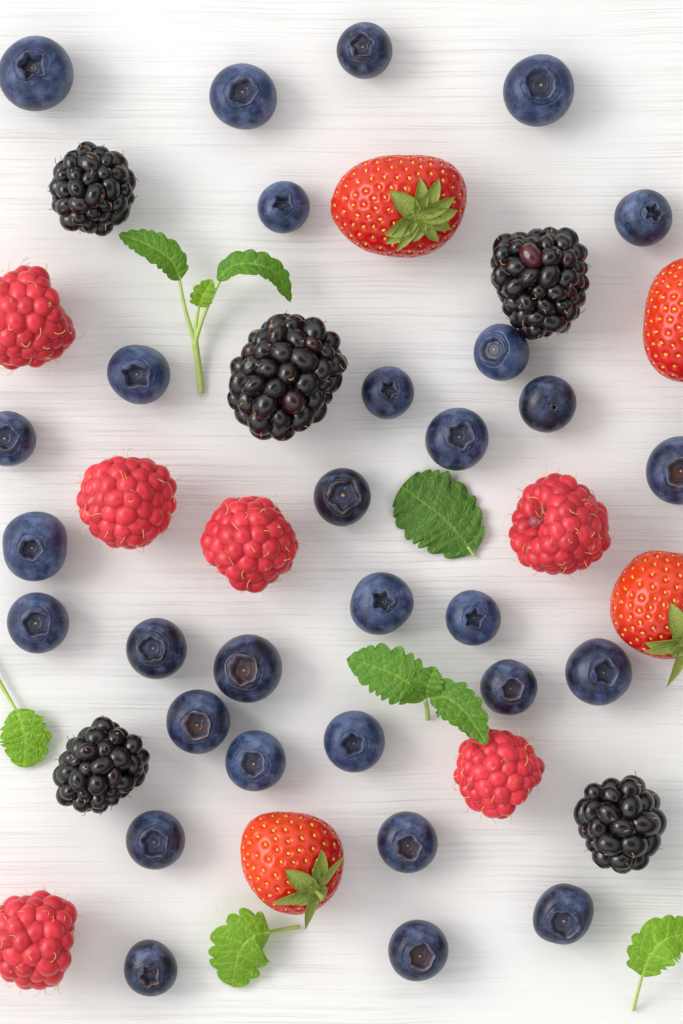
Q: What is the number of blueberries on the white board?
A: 30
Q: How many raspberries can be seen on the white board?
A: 6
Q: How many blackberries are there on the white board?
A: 5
